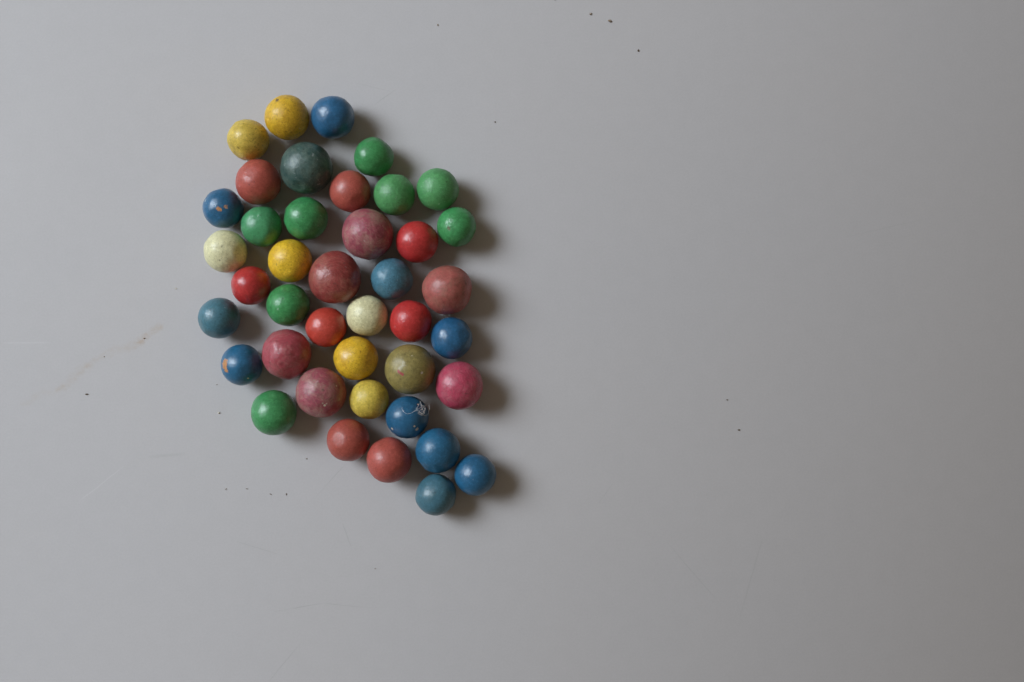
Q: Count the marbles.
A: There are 41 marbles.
